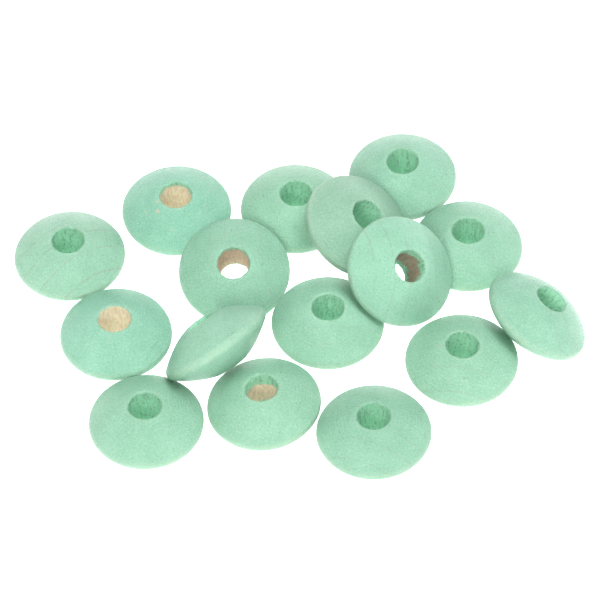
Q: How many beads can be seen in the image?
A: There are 16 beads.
